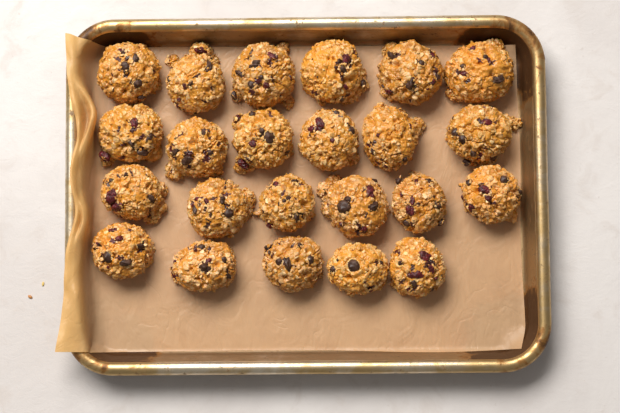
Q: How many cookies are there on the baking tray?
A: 23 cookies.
